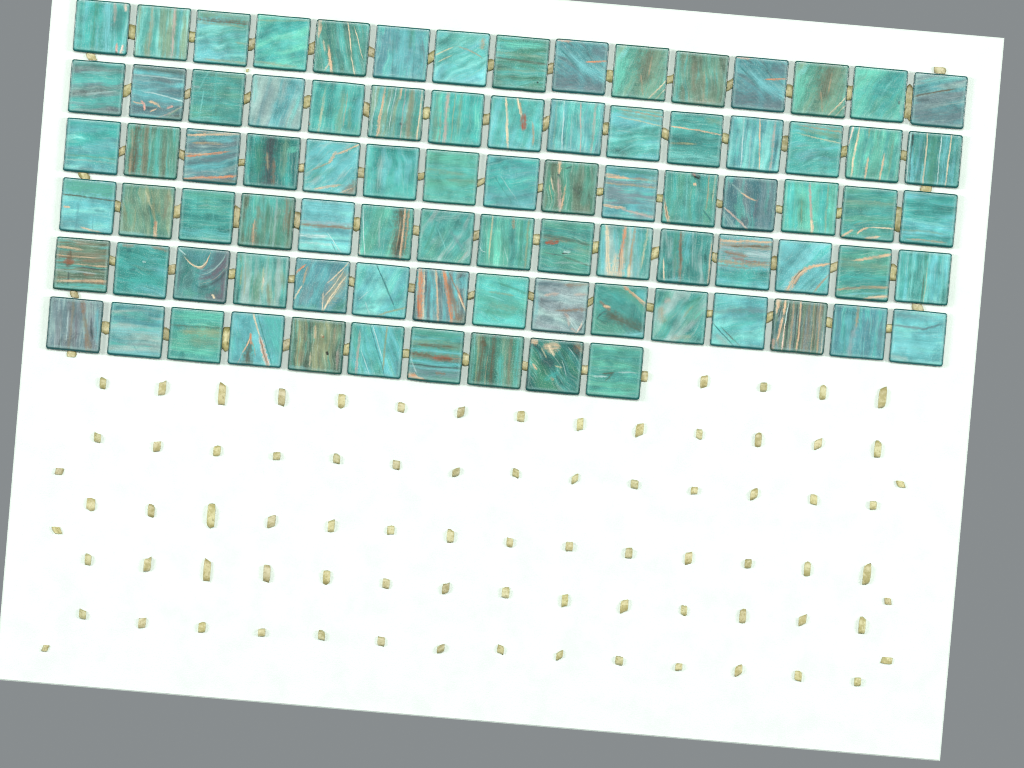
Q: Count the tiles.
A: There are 85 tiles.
